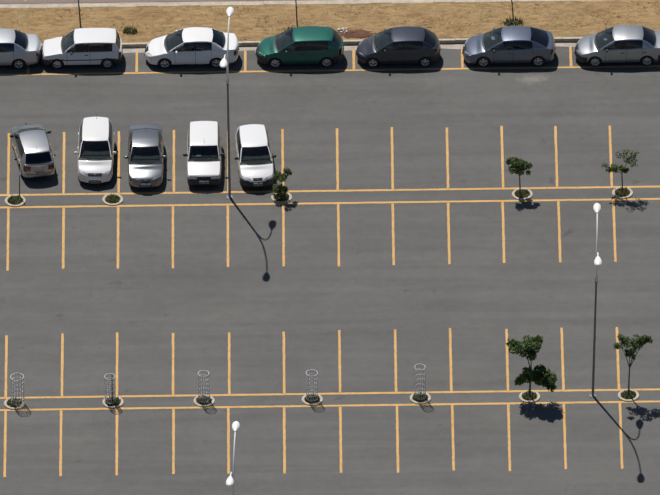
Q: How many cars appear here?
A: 12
